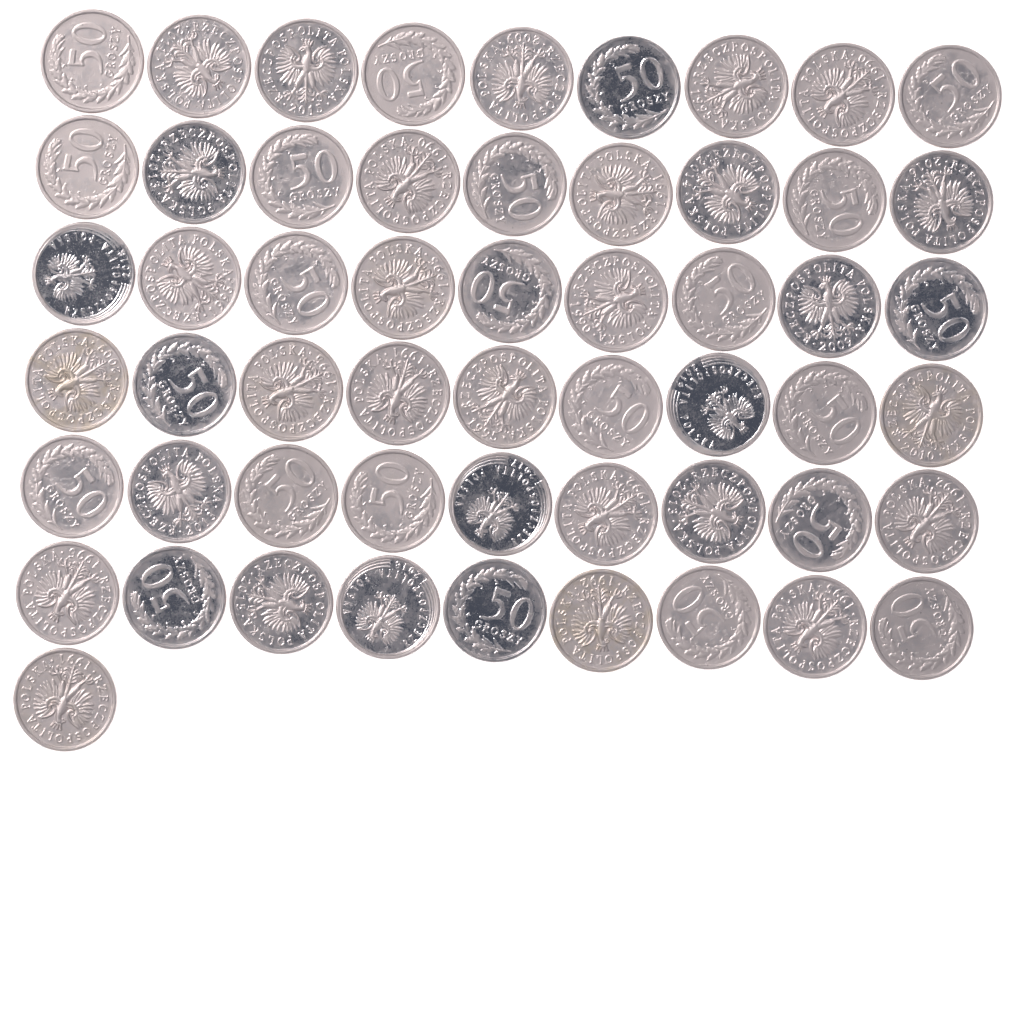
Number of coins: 55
